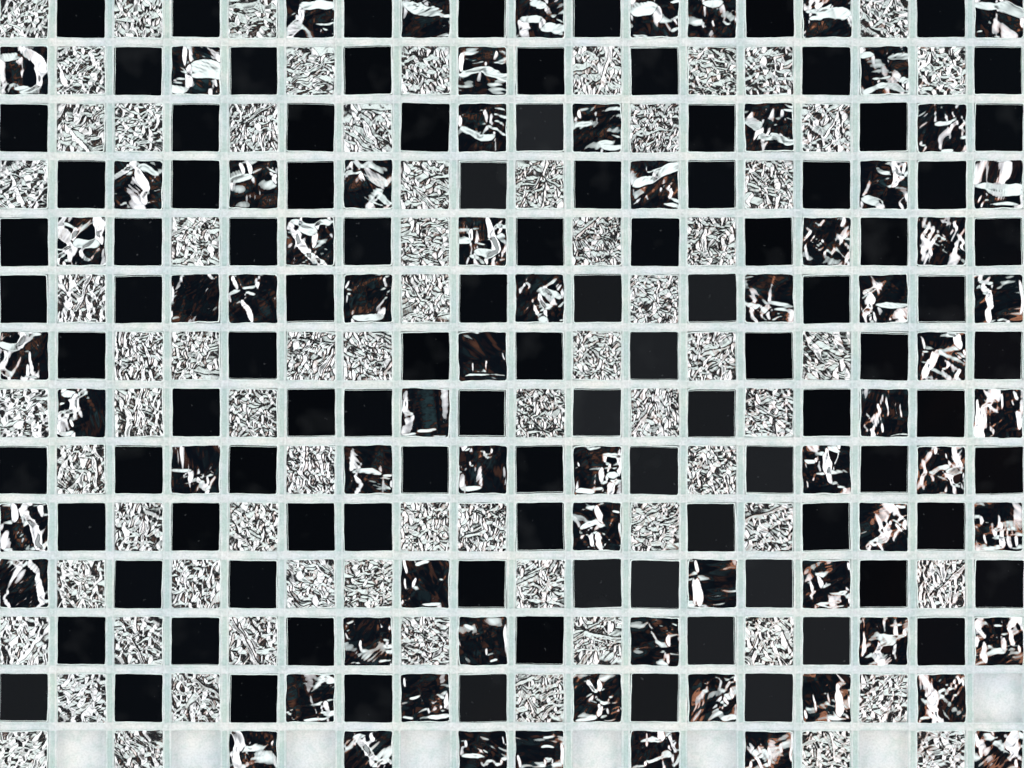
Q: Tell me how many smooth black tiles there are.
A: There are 102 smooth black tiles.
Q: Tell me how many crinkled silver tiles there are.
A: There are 70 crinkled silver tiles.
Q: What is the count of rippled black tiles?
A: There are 72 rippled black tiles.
